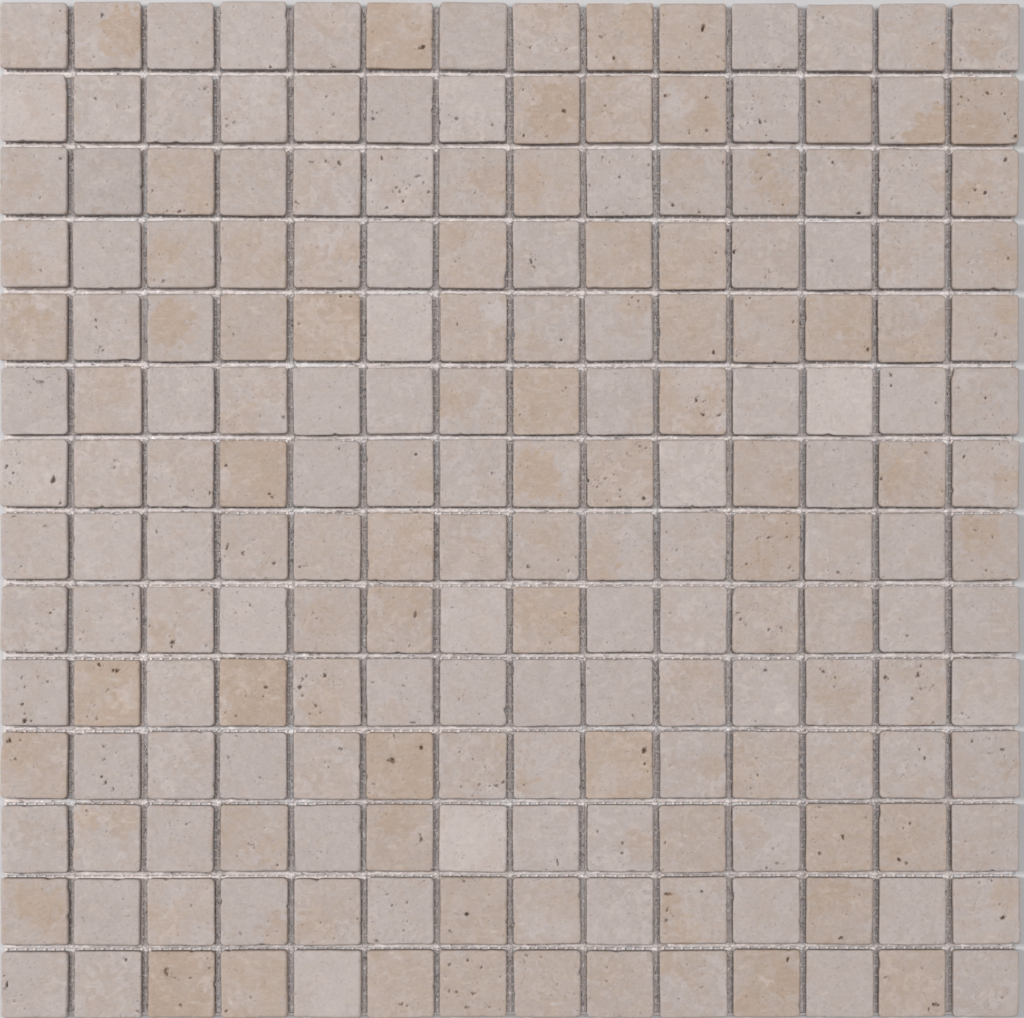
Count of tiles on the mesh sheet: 196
